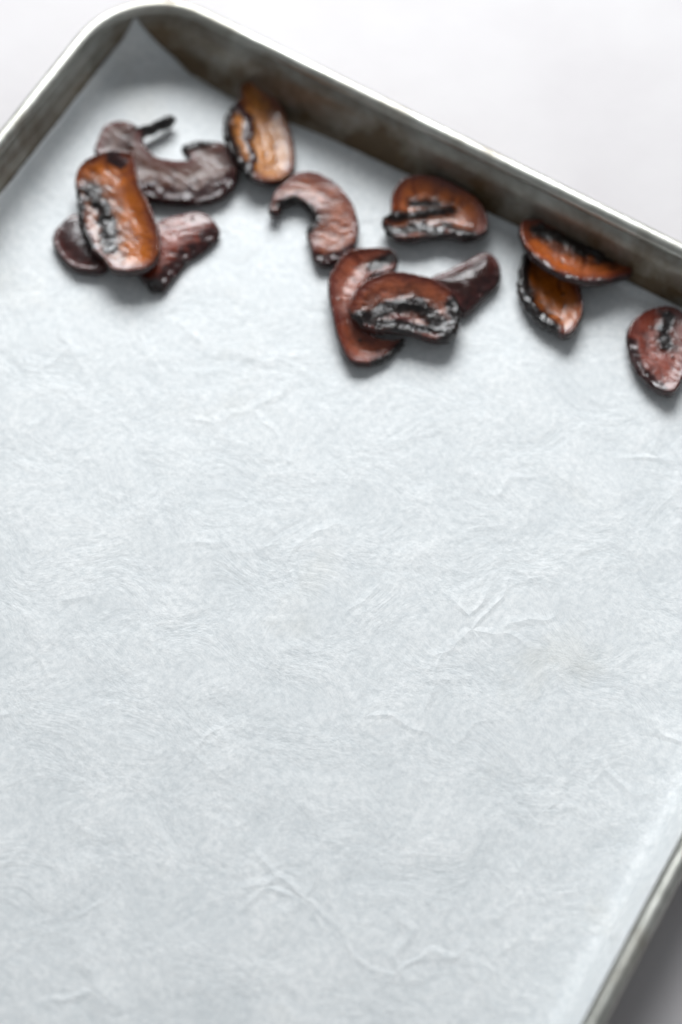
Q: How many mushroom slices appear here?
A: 13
